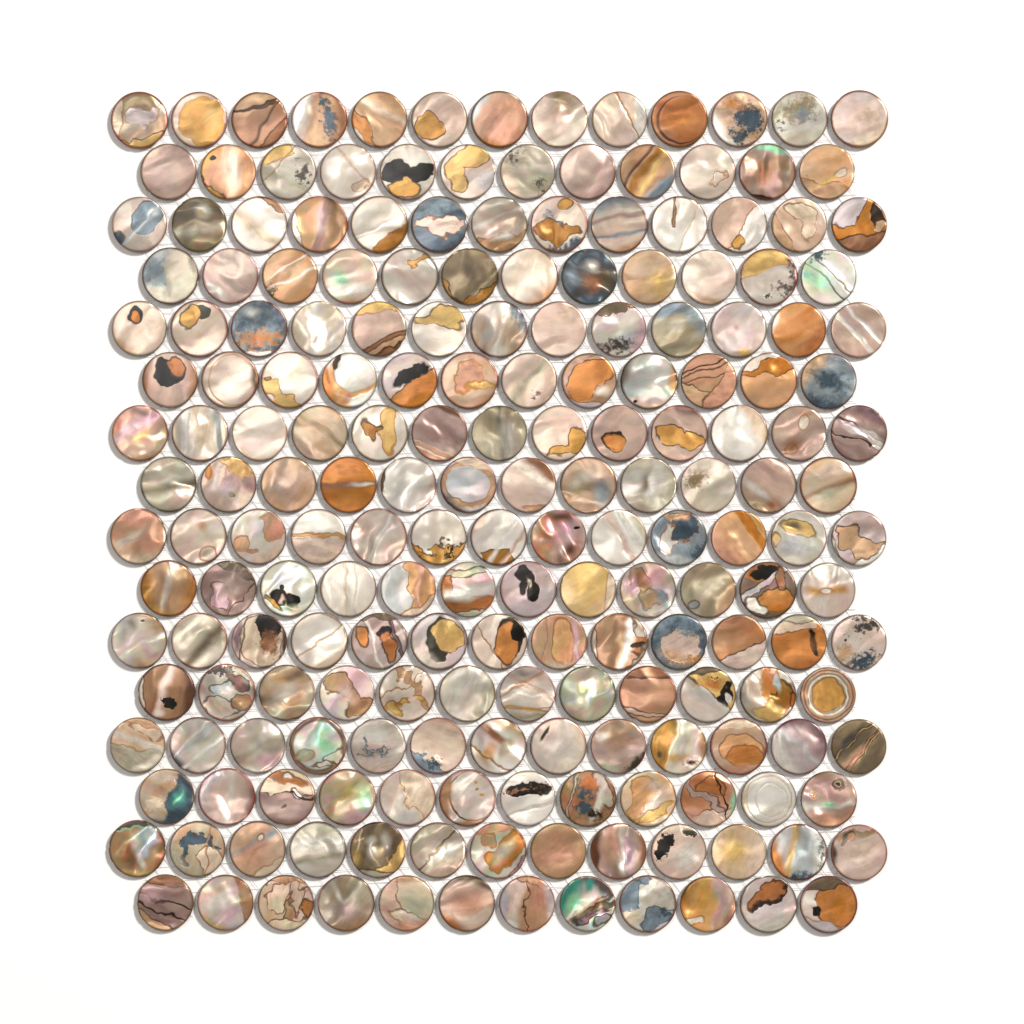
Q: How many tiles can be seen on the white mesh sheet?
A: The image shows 200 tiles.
